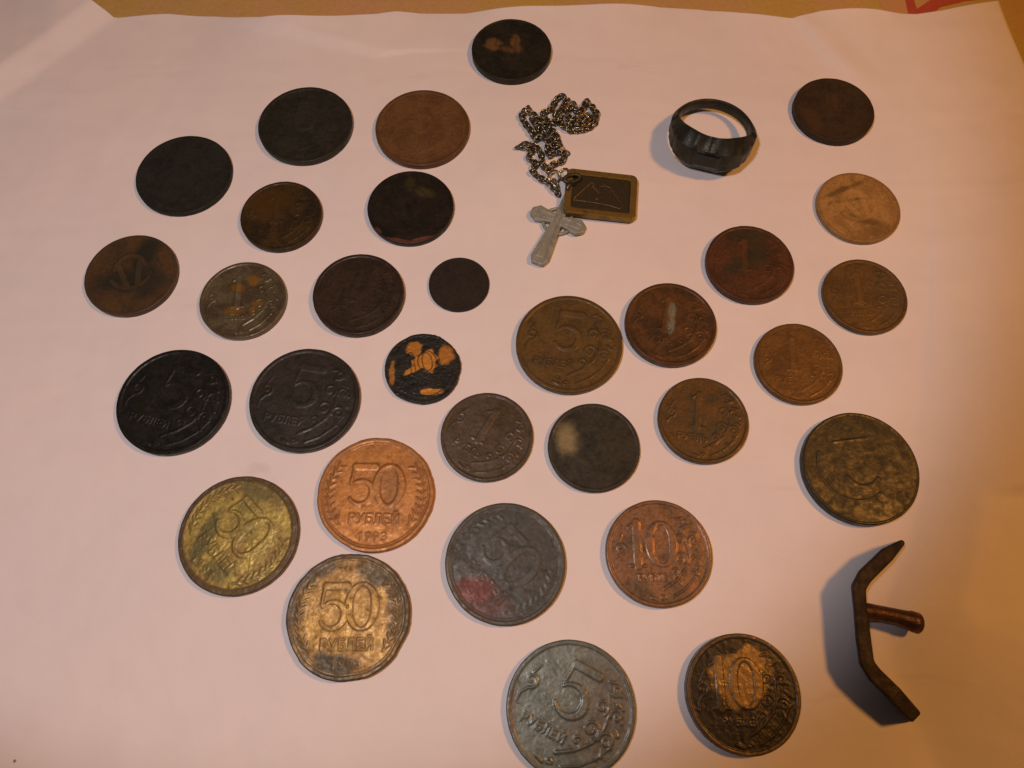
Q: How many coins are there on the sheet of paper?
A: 31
